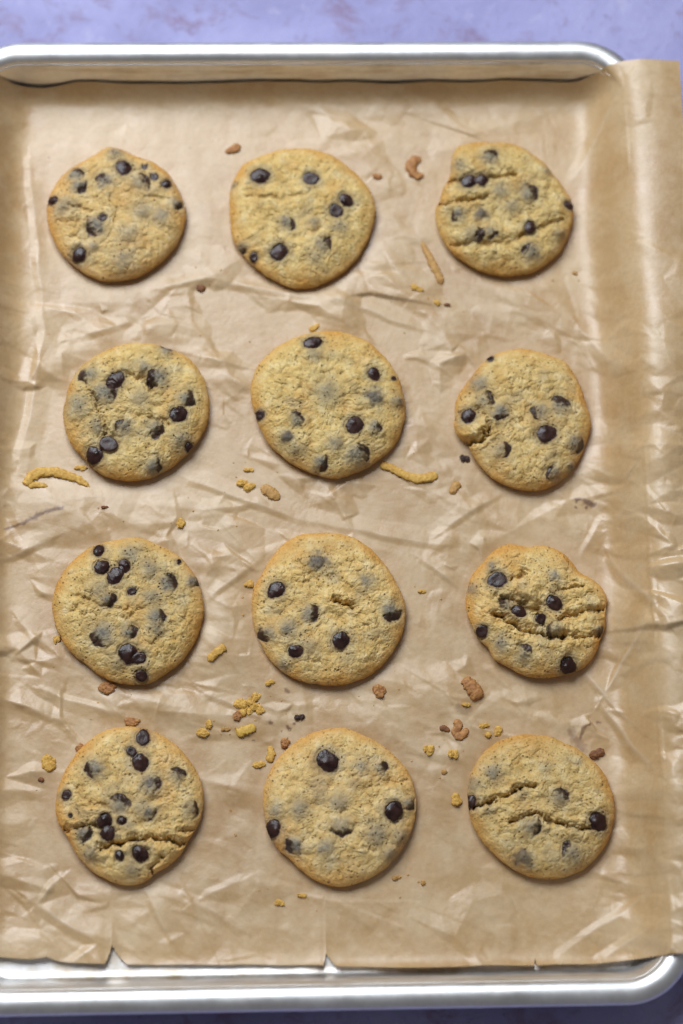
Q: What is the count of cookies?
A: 12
